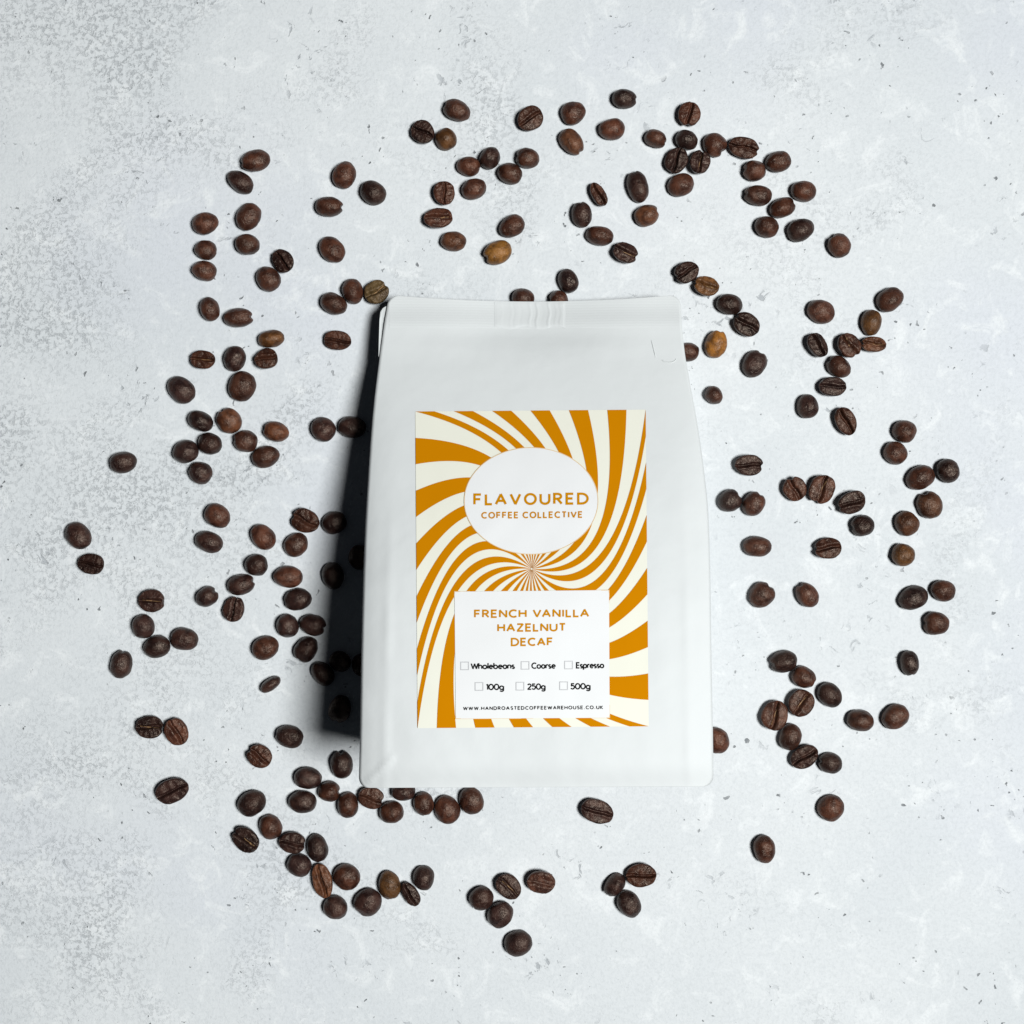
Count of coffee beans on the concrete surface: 200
